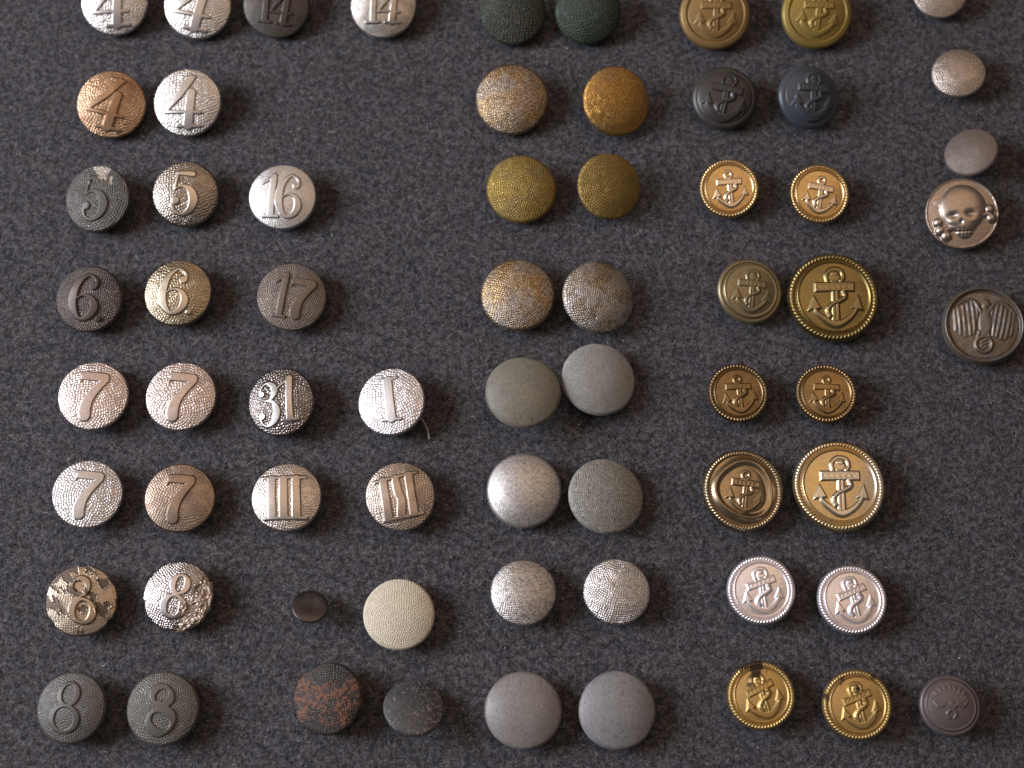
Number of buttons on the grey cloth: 66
